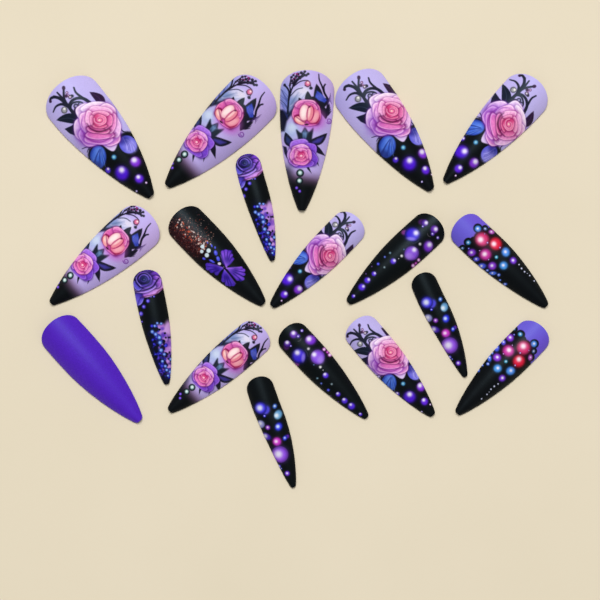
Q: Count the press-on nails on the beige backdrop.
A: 19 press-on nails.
